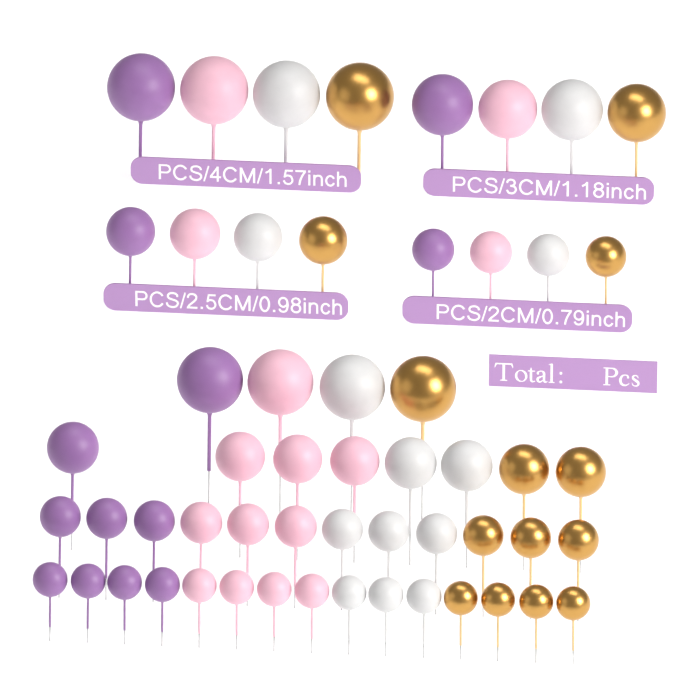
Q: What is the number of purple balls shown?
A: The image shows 13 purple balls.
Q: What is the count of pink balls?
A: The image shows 15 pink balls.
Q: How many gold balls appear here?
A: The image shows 14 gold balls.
